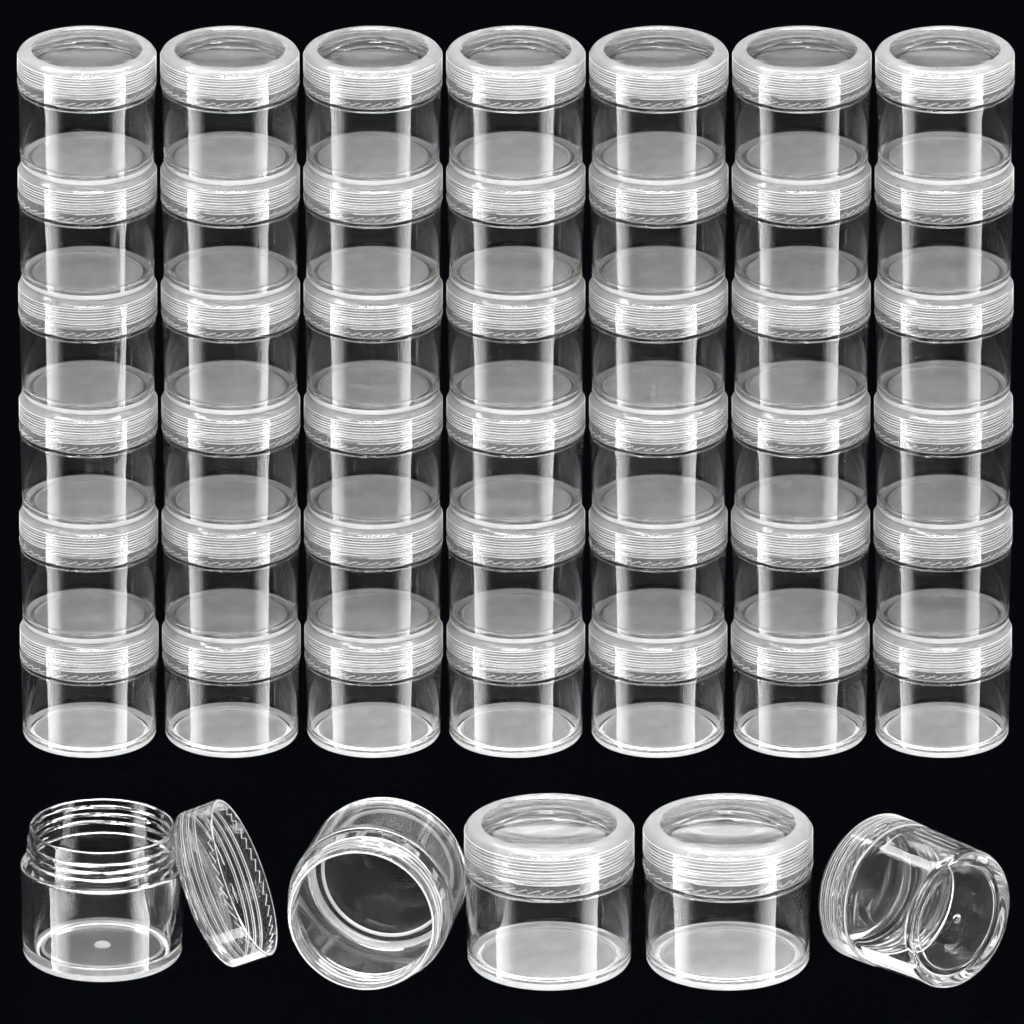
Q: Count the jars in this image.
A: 47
